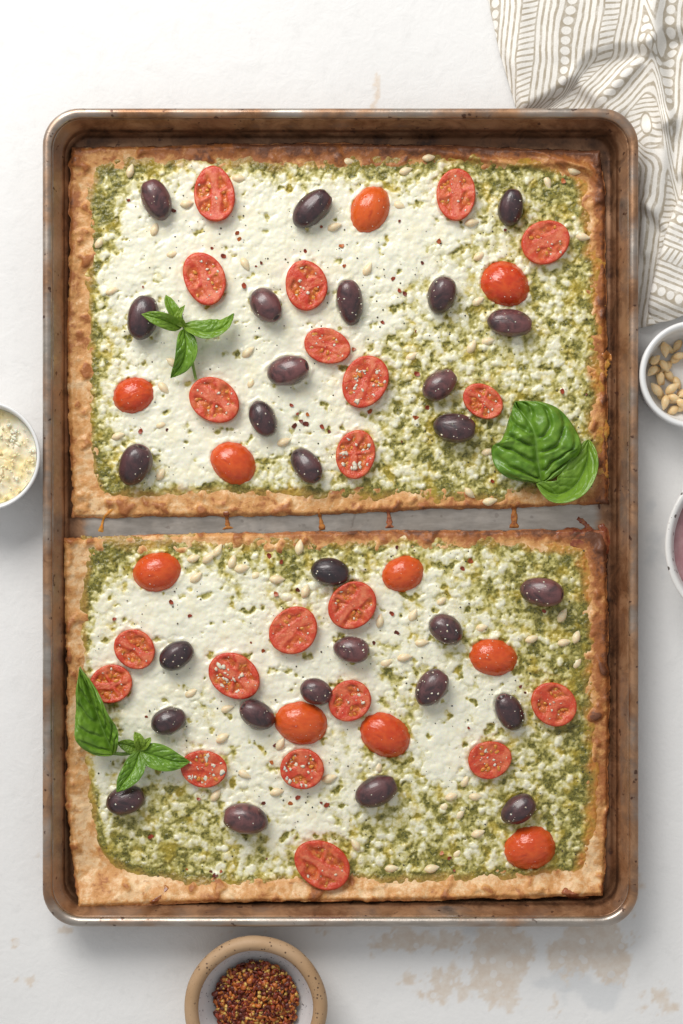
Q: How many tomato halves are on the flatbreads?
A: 31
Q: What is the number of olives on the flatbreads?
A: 28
